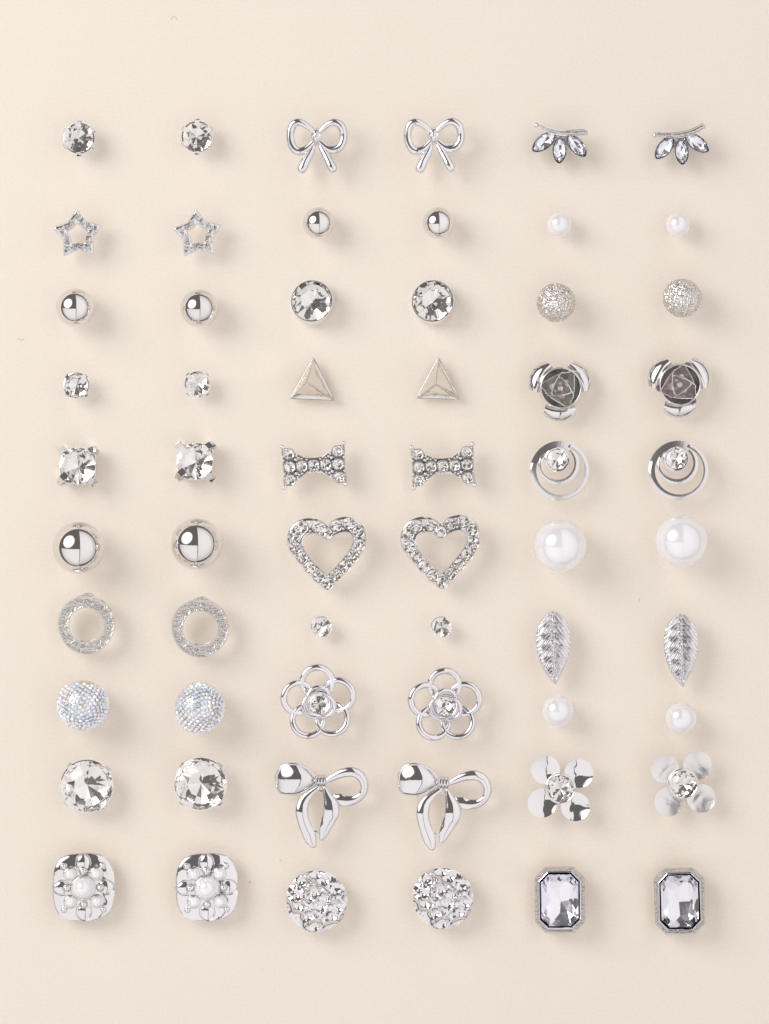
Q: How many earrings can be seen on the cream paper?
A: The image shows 60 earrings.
